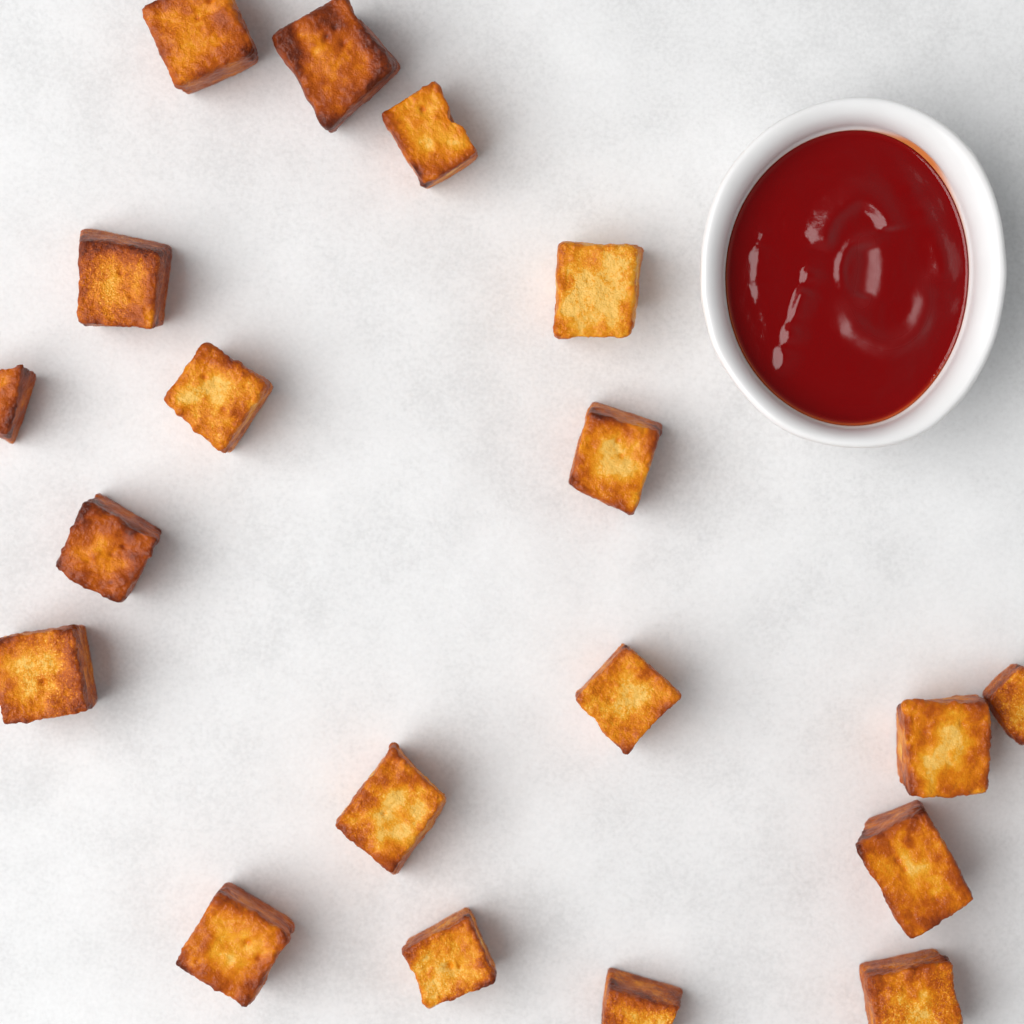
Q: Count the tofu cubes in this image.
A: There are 19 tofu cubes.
